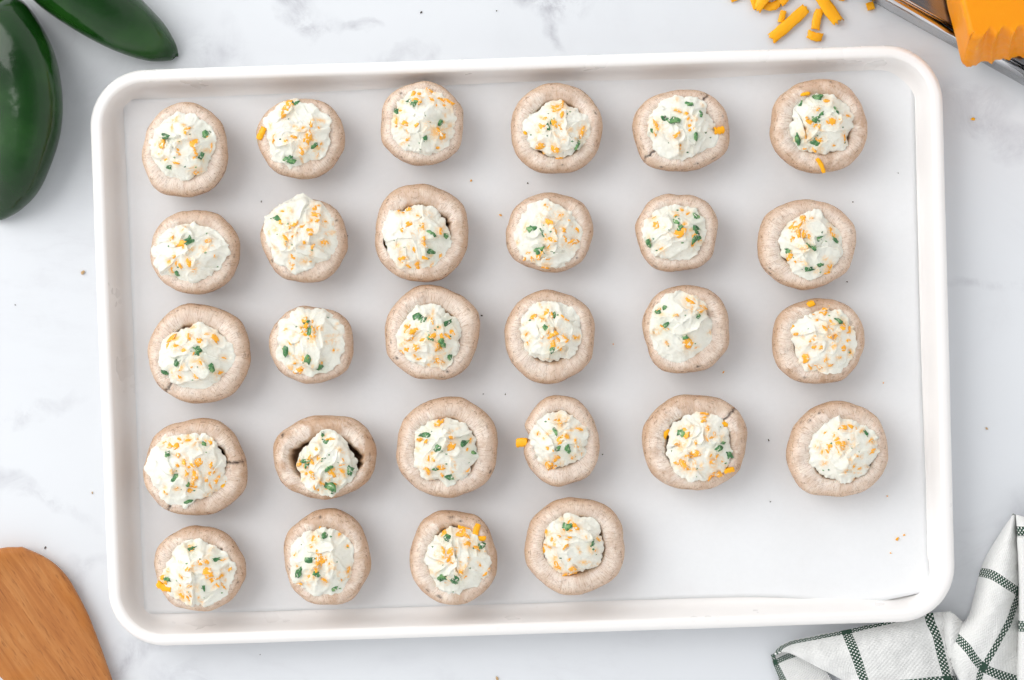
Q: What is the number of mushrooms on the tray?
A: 28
